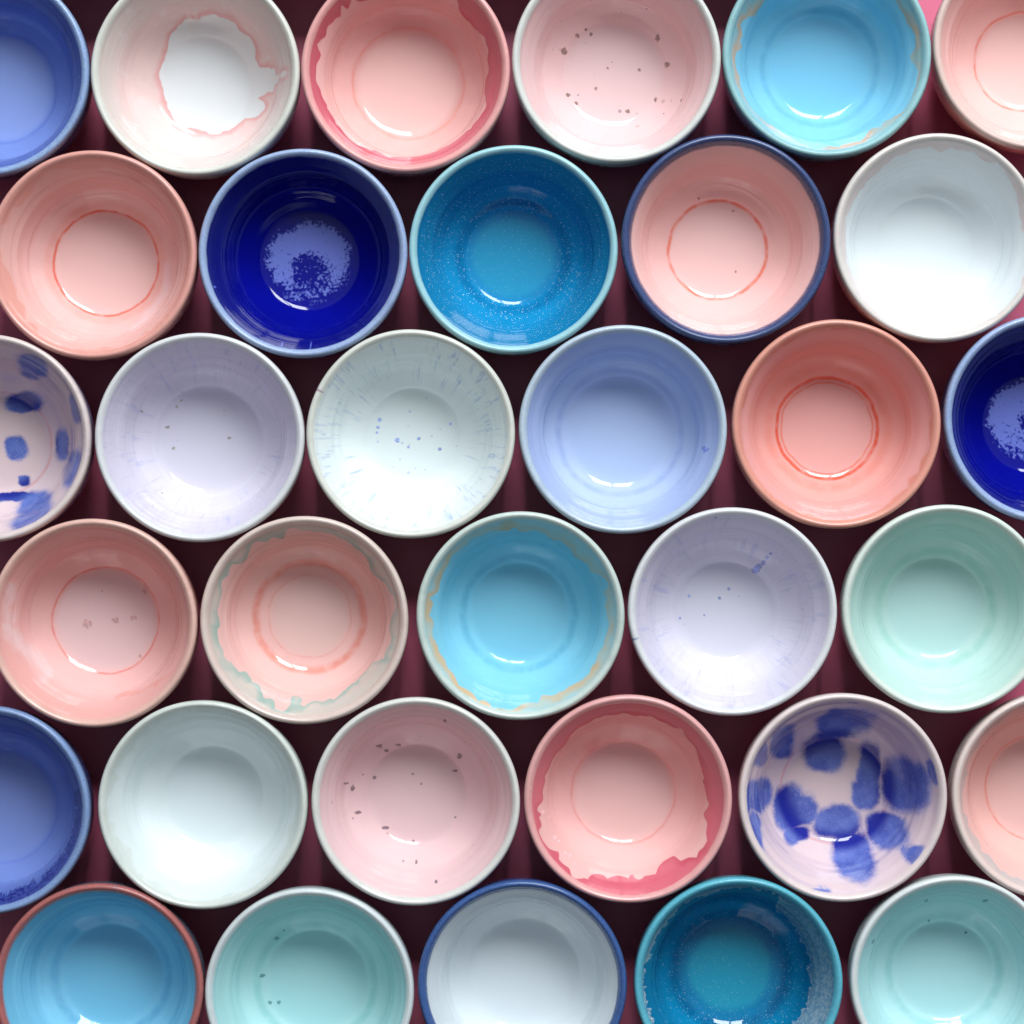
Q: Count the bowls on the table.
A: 33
